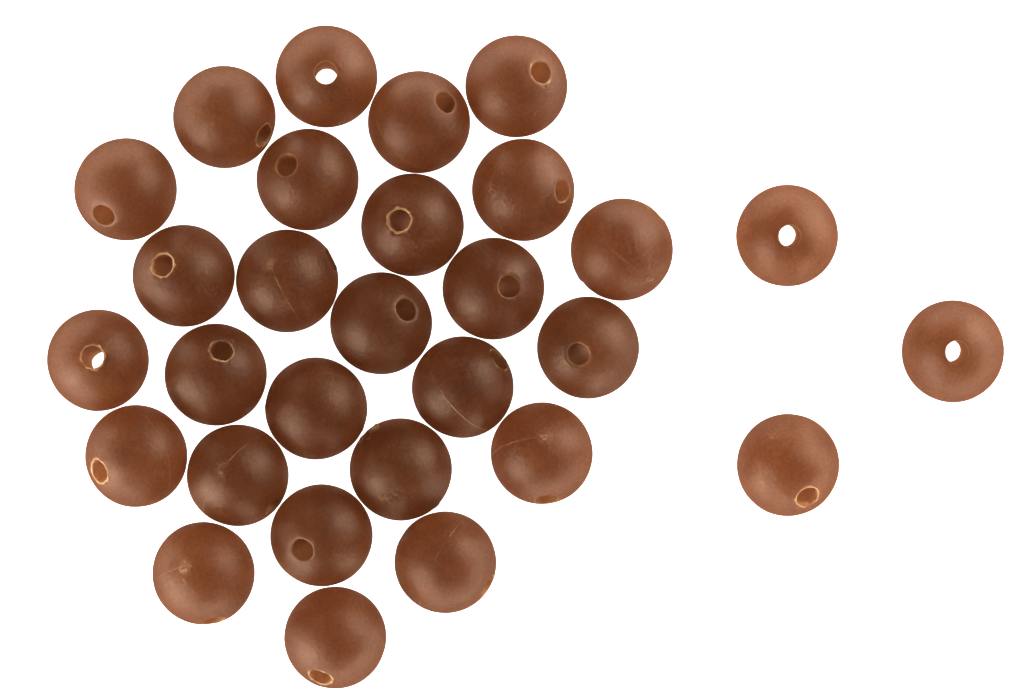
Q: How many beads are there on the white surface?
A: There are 29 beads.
